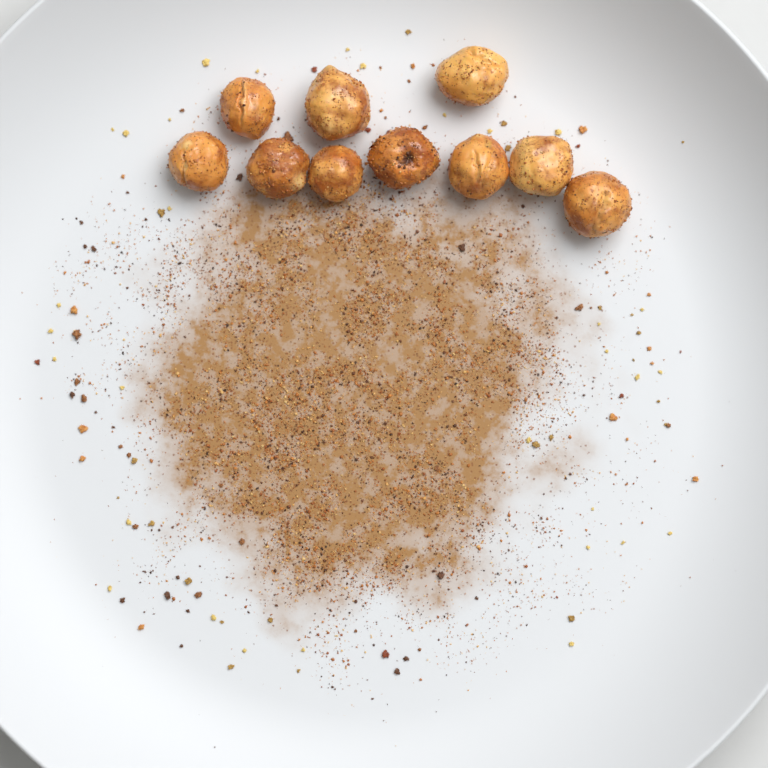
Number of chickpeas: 10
